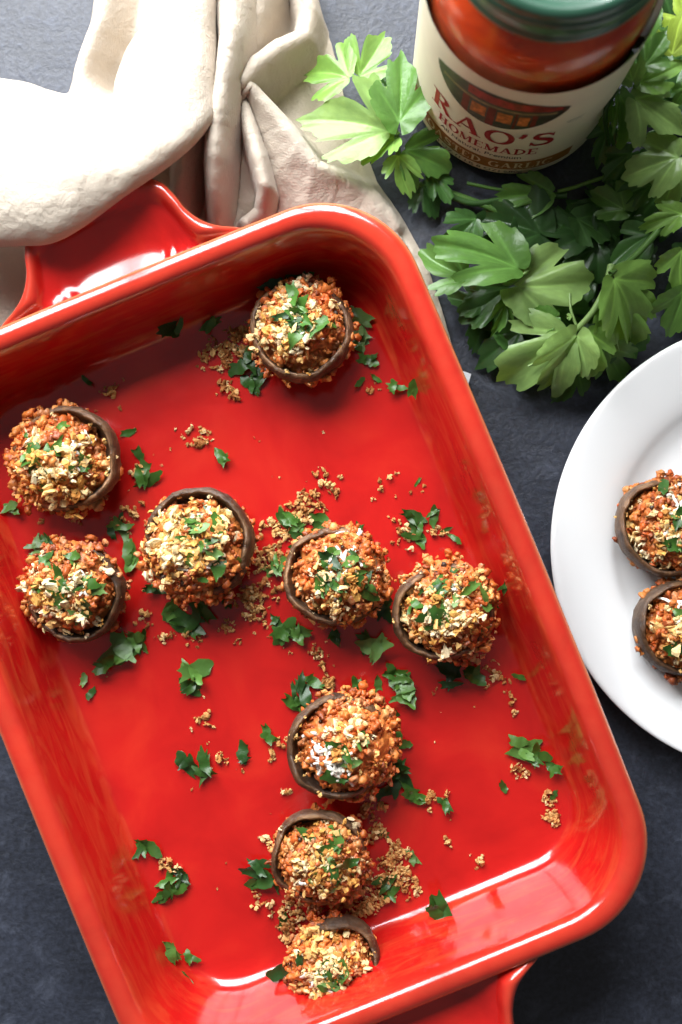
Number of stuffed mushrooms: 11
